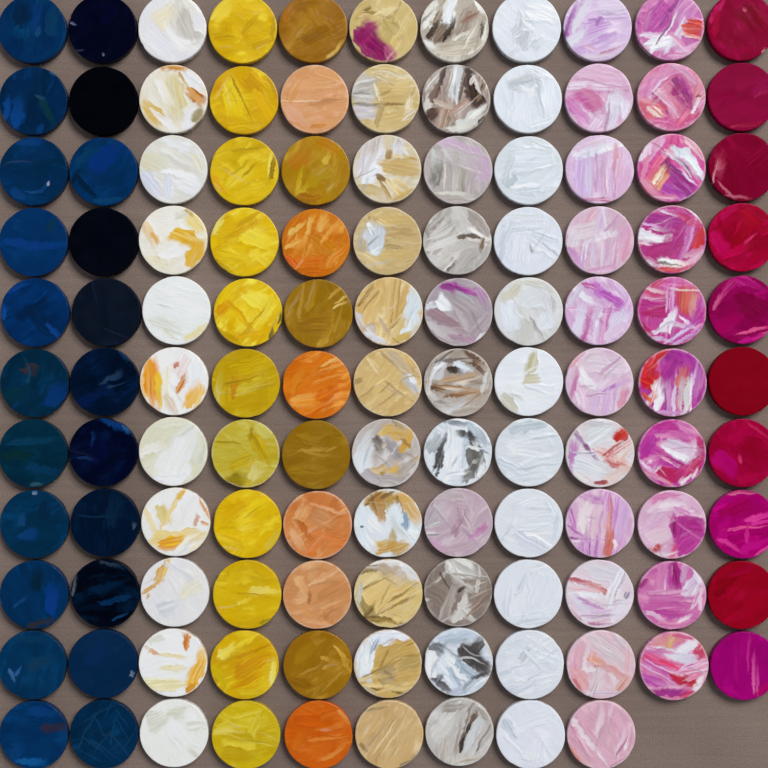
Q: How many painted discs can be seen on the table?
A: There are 119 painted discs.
